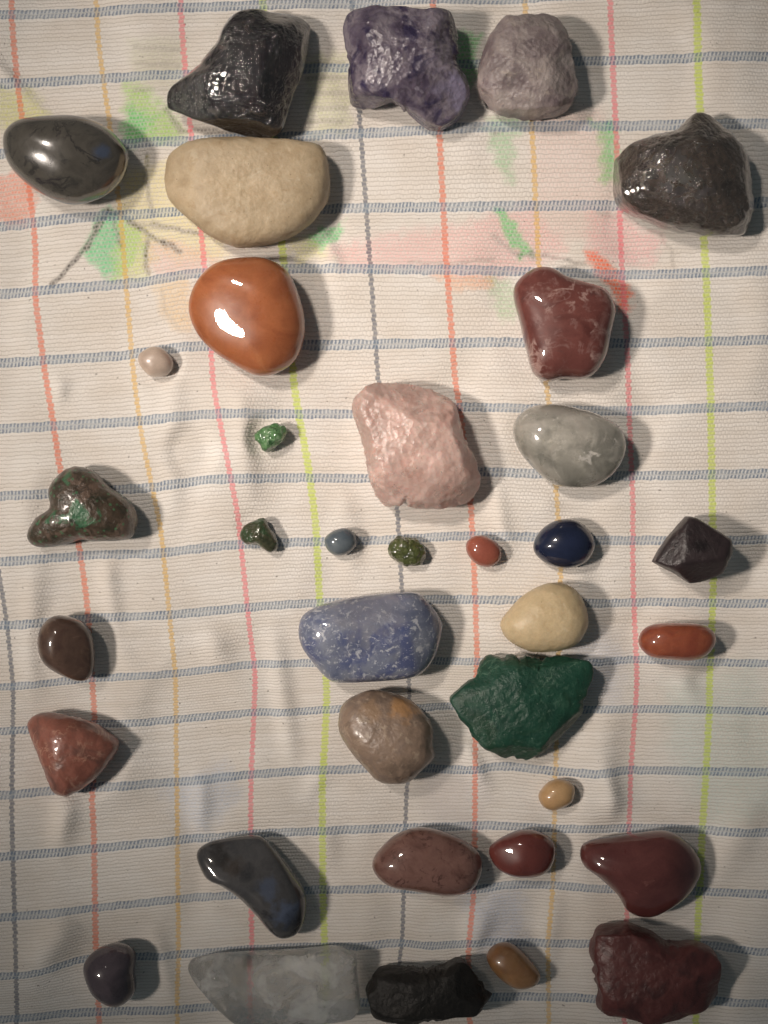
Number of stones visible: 36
